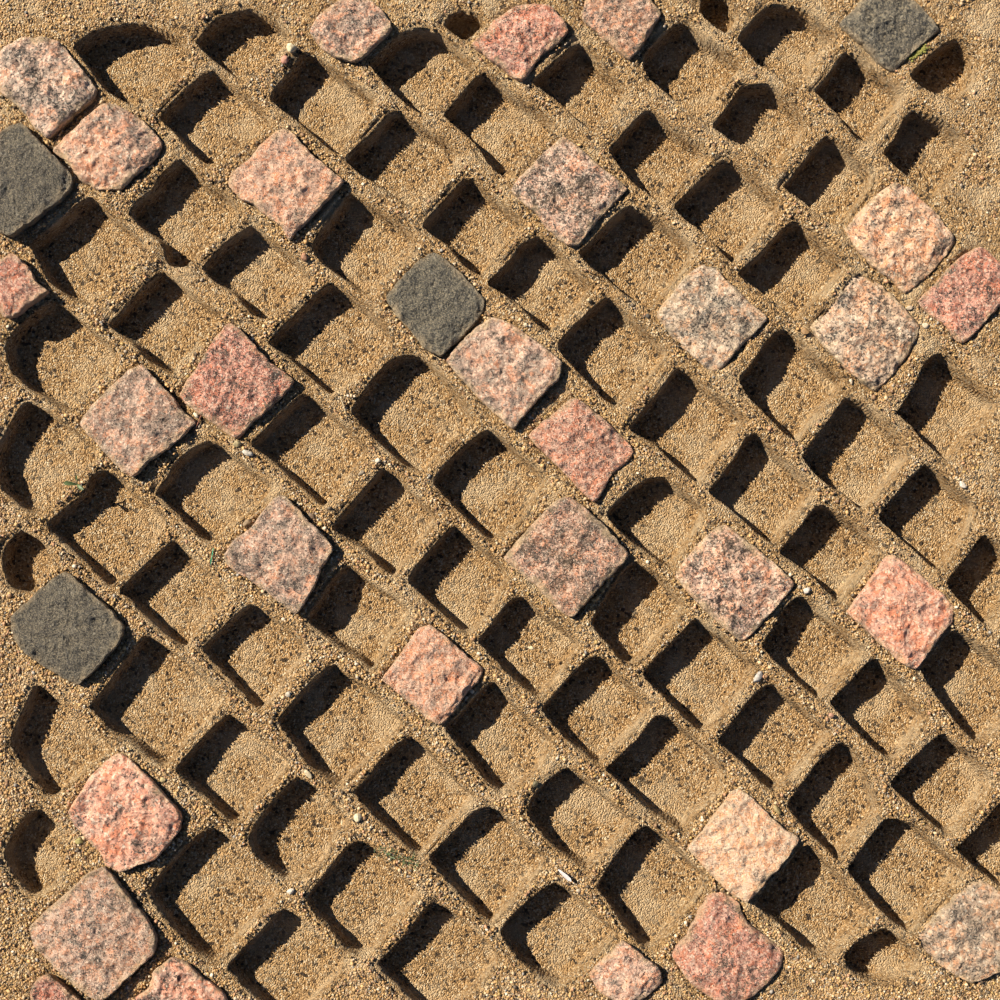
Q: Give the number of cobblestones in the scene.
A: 33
